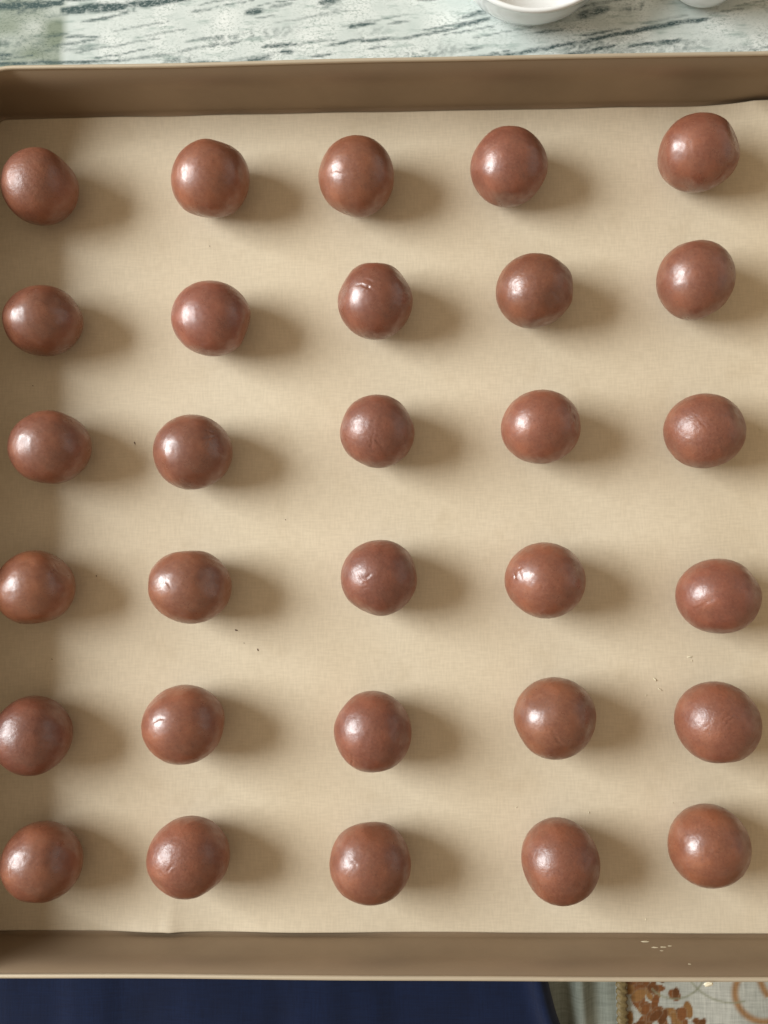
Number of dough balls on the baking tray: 30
